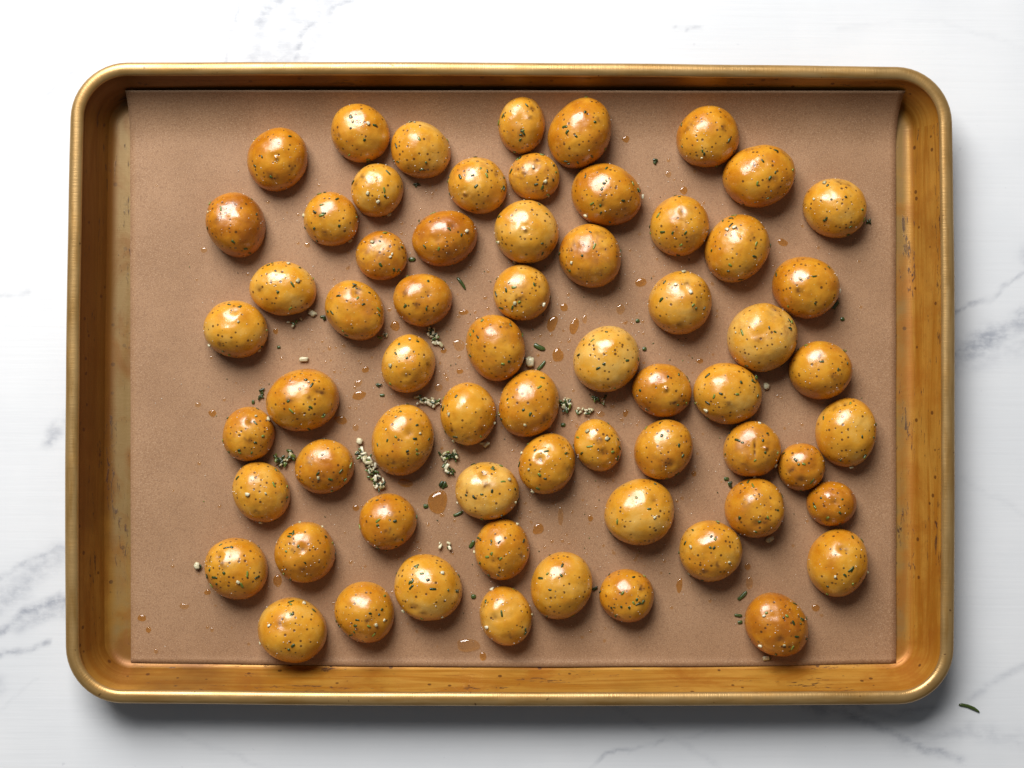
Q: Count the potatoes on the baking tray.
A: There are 64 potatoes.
